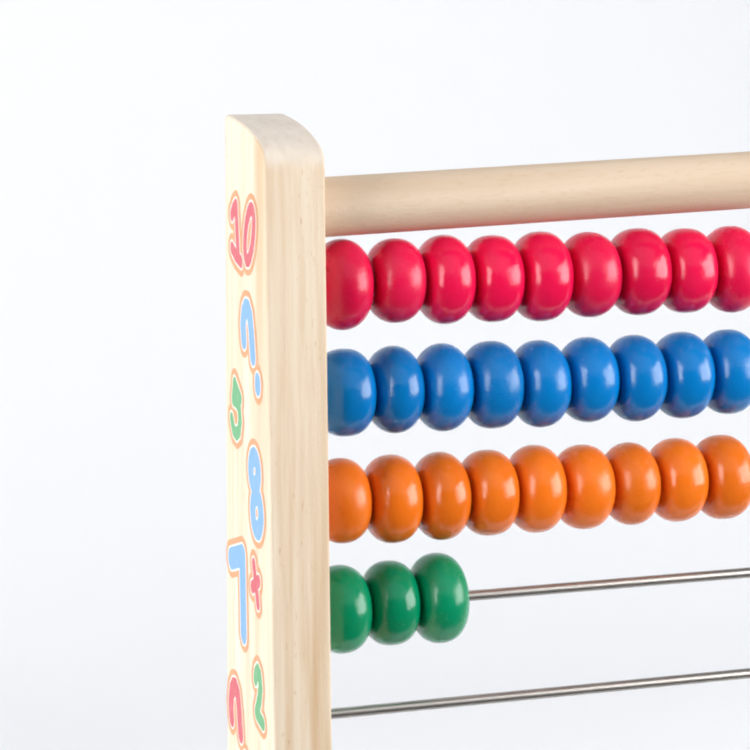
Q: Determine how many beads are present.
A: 30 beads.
